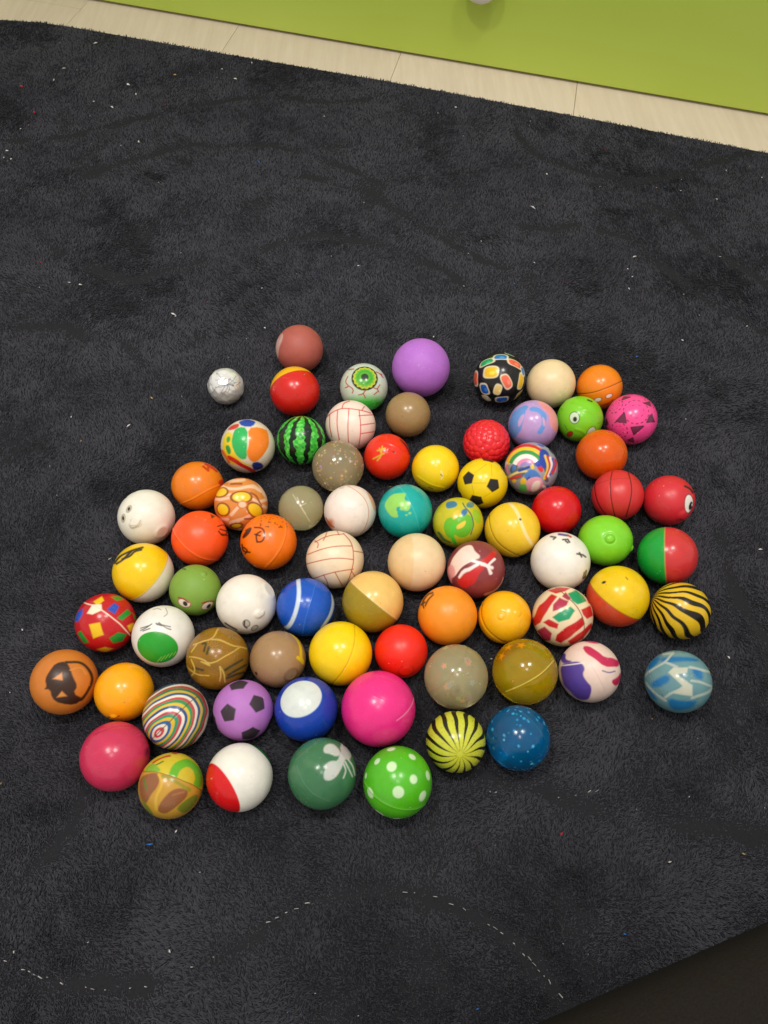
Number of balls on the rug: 74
